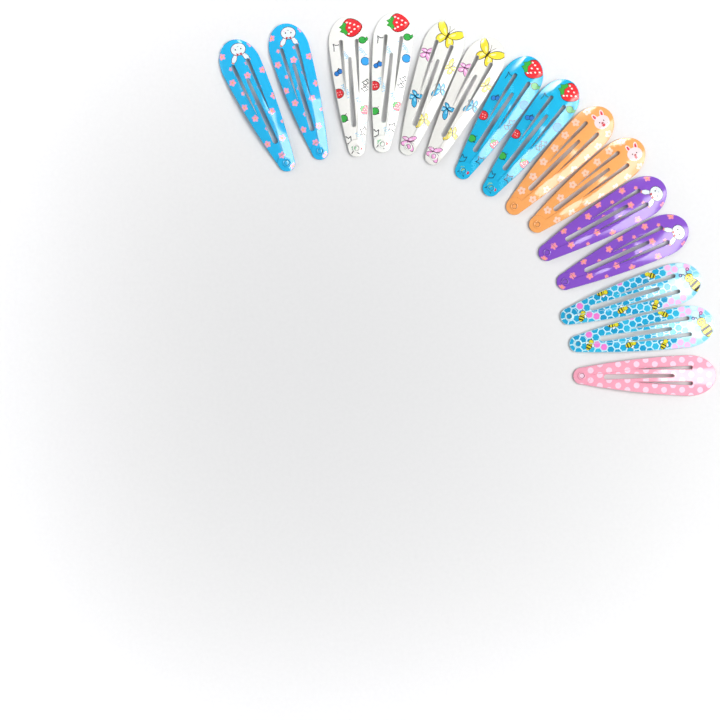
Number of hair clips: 15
